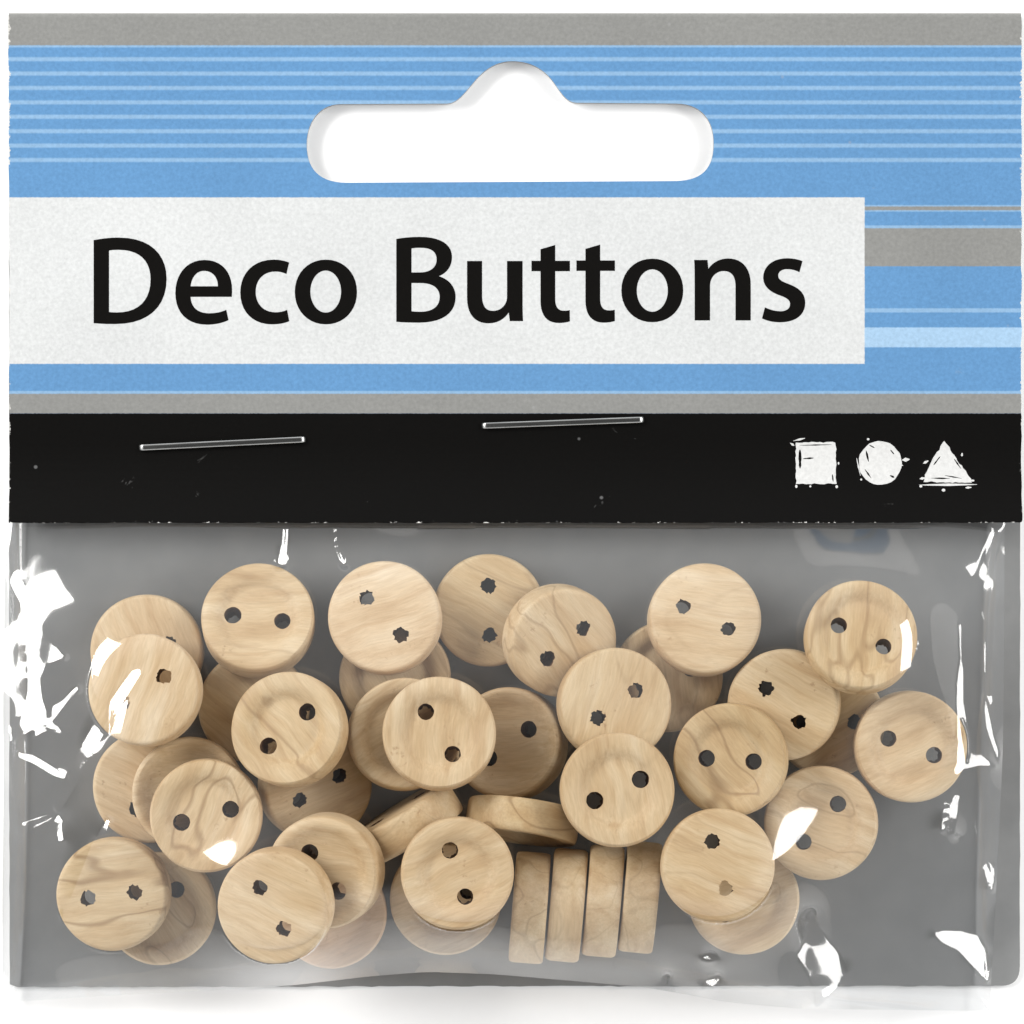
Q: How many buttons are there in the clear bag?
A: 41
